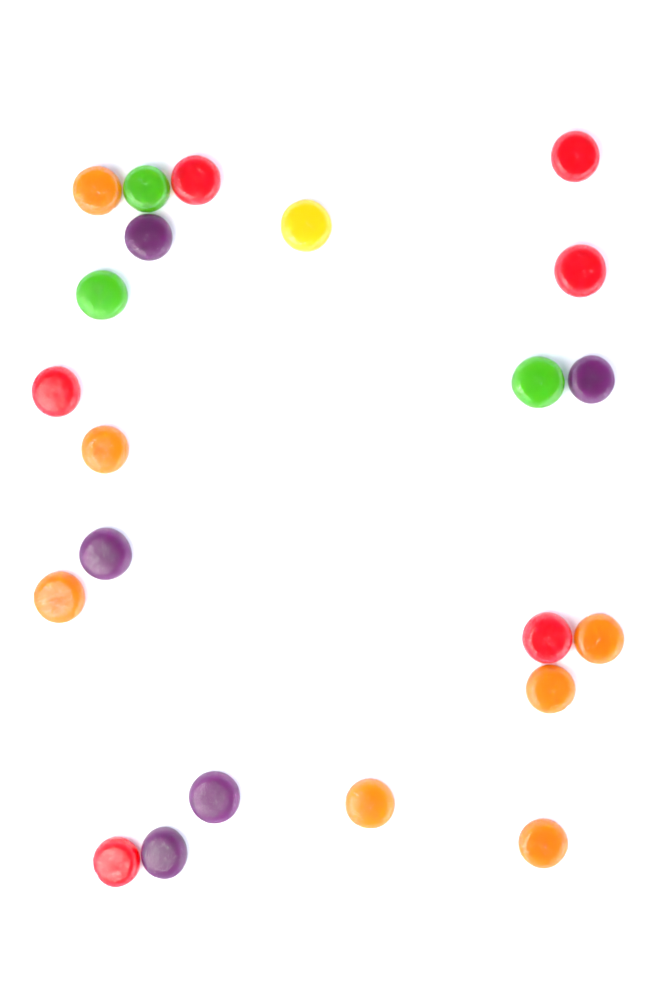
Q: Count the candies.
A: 22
